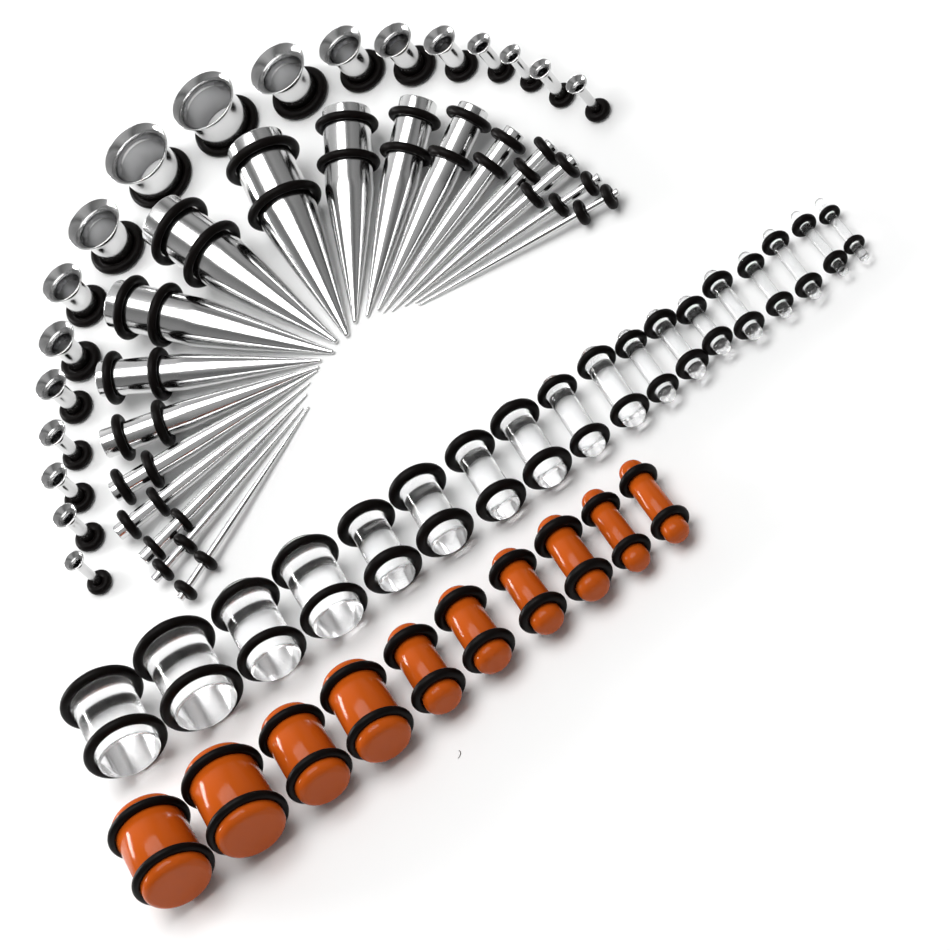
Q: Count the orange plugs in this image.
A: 10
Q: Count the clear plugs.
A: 18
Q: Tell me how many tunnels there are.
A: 18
